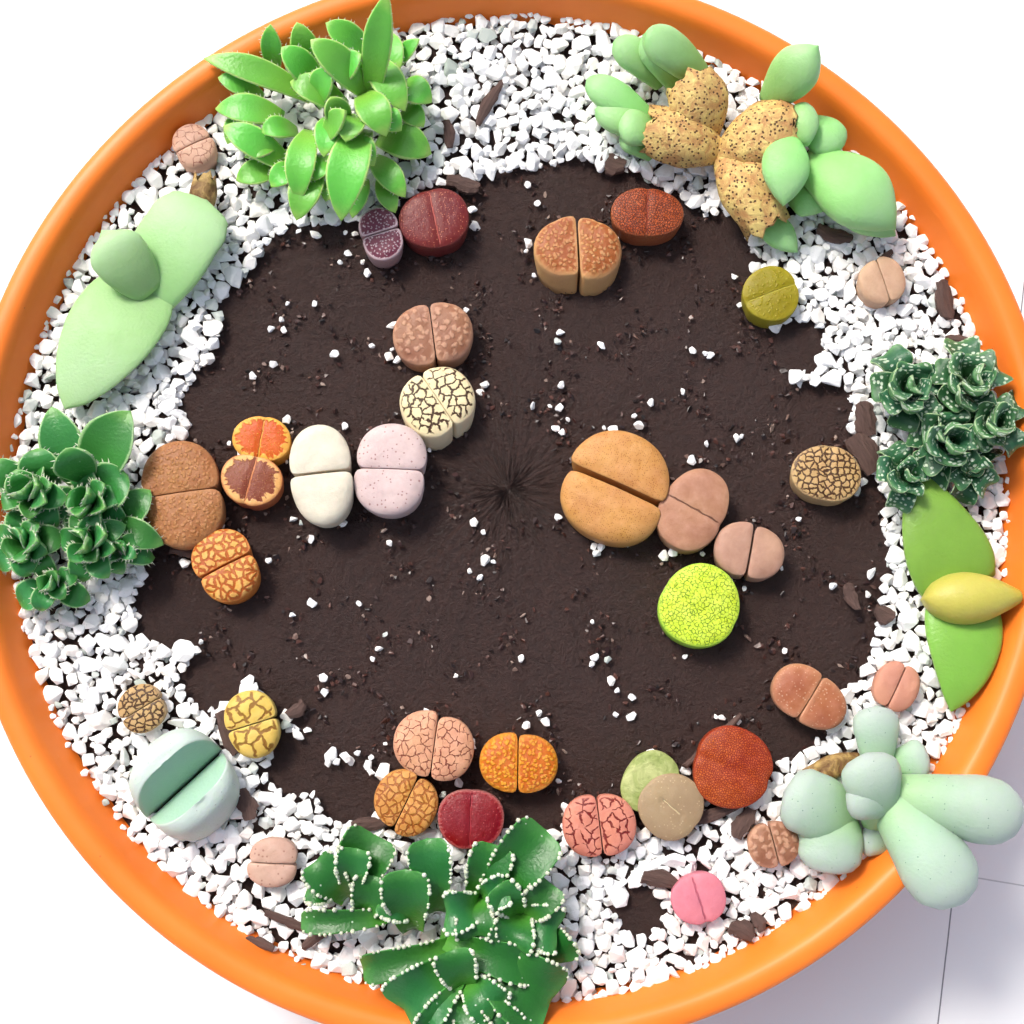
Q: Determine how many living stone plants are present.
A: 34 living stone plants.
